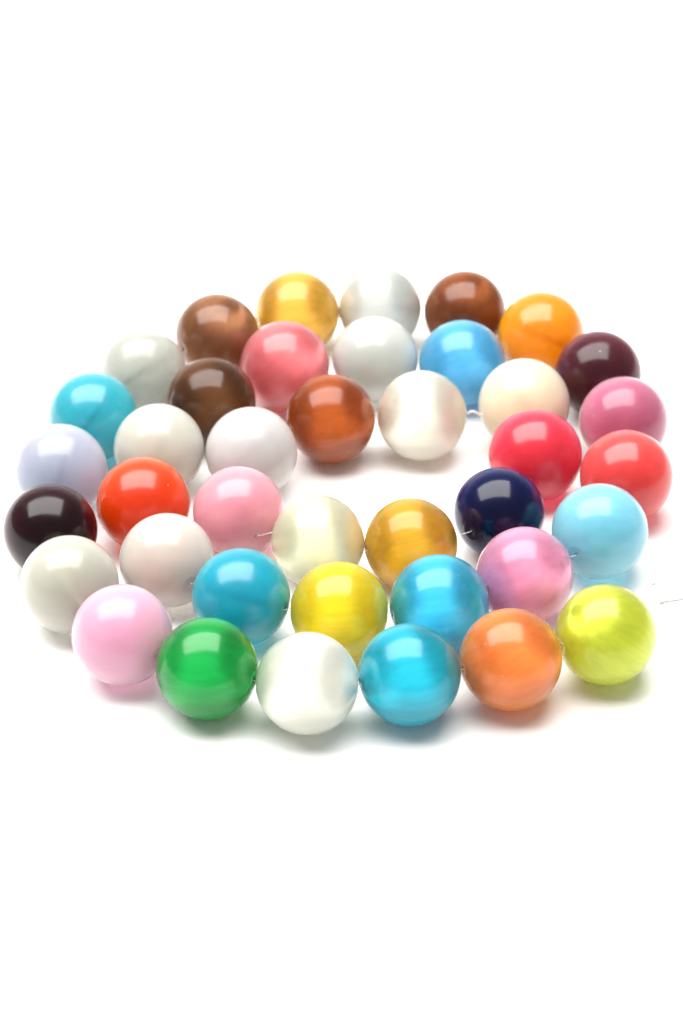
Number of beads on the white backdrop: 40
